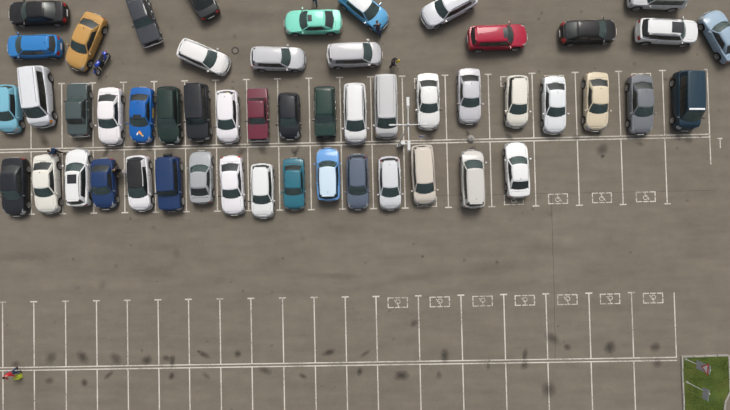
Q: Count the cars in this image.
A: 52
